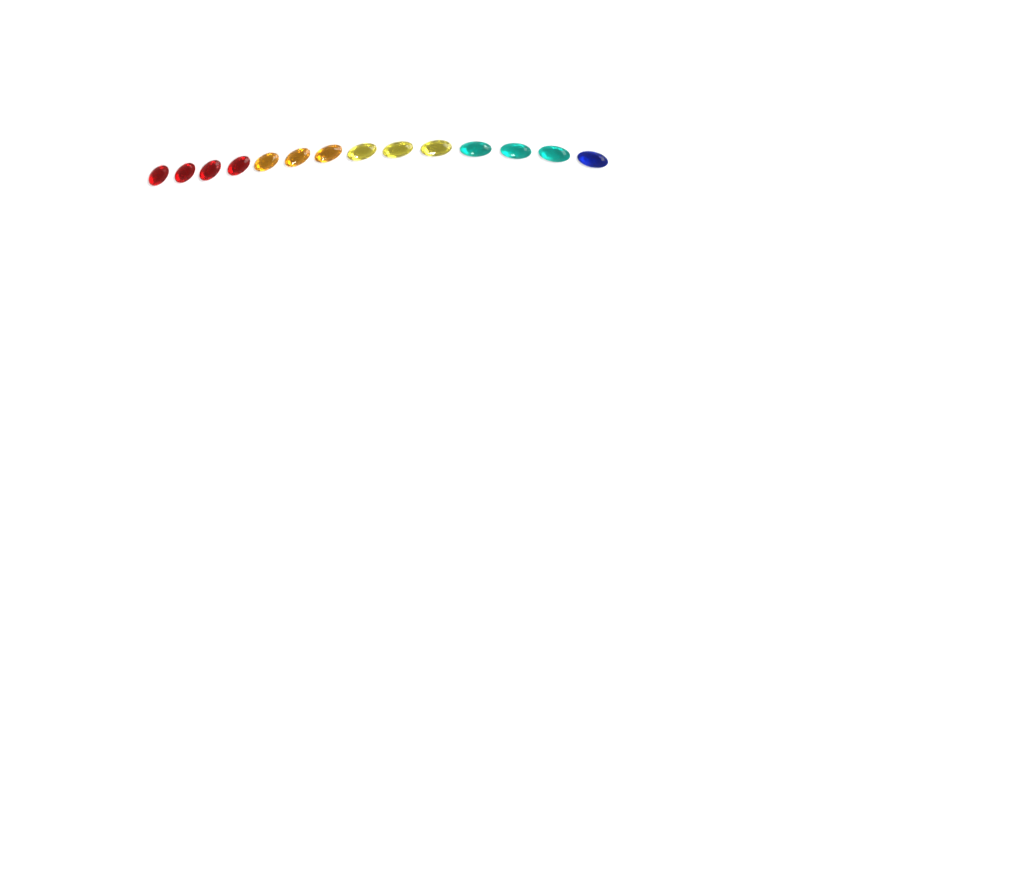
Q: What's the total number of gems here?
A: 14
